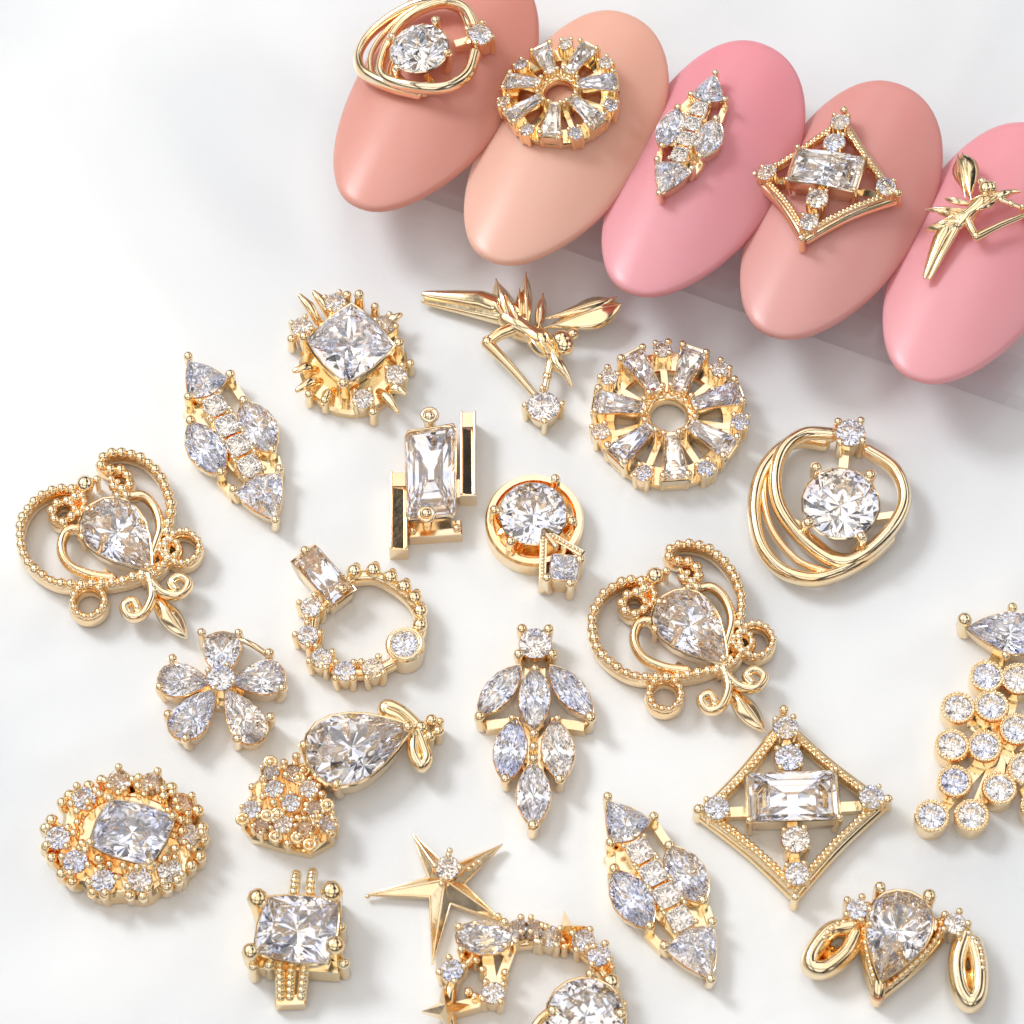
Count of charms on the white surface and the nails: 26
